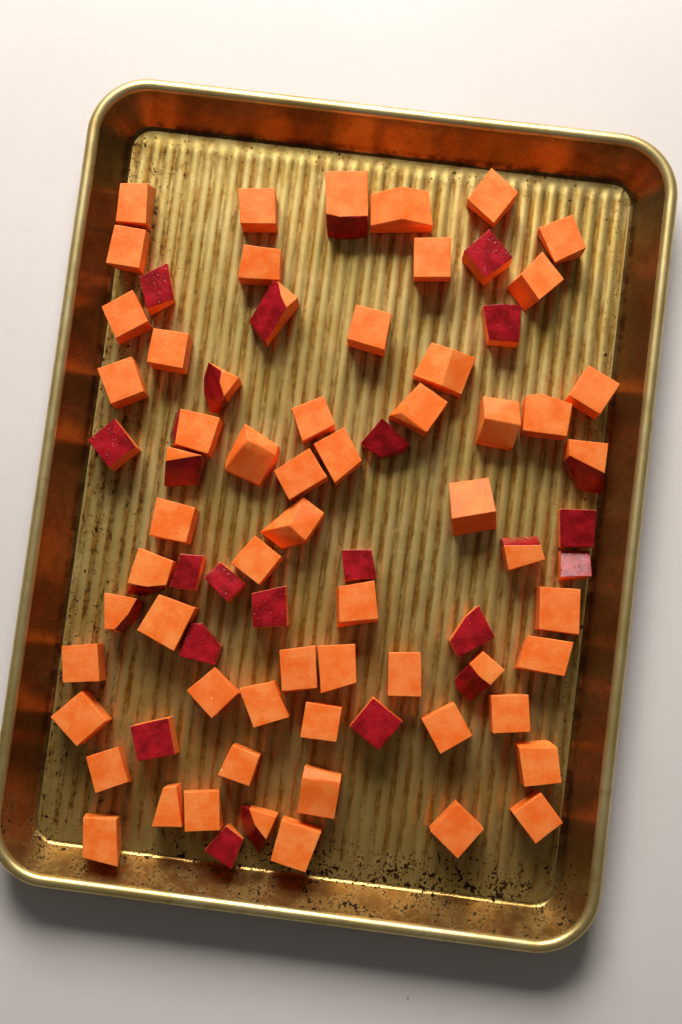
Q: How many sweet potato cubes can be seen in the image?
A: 77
